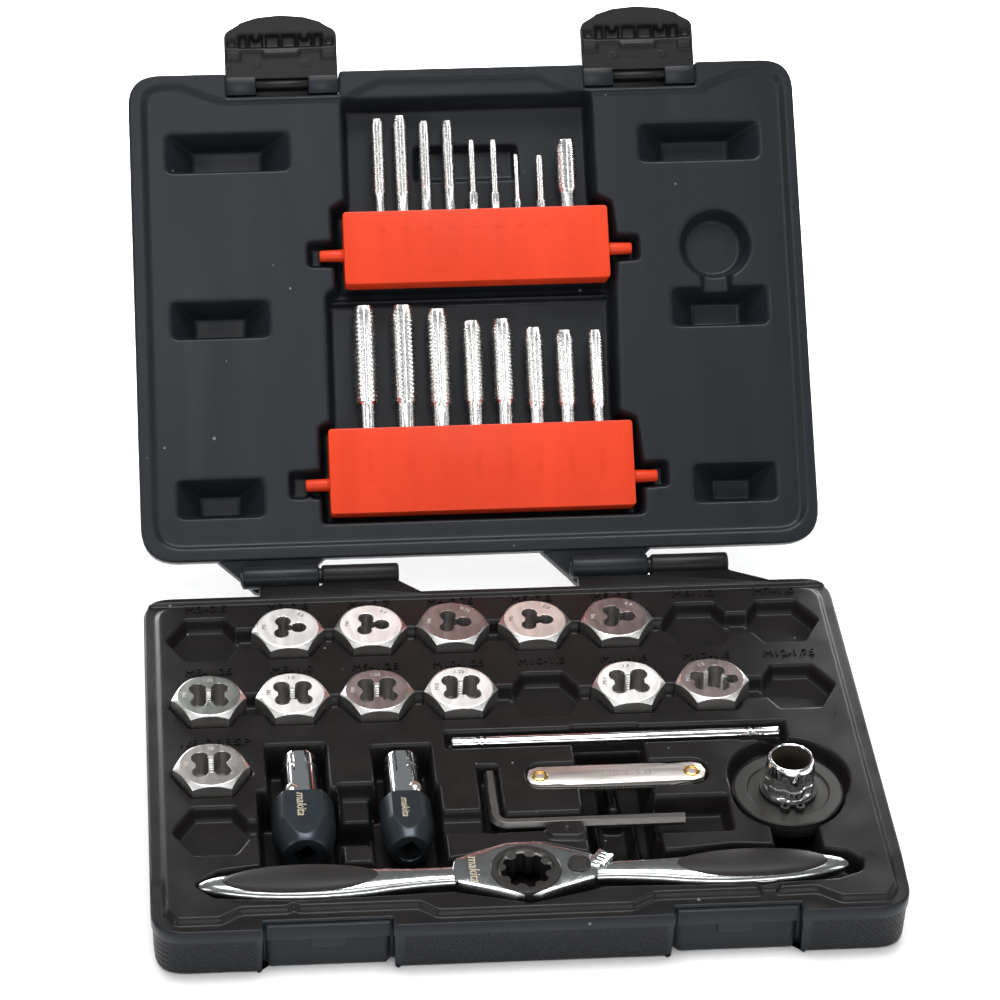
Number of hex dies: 12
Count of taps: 17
